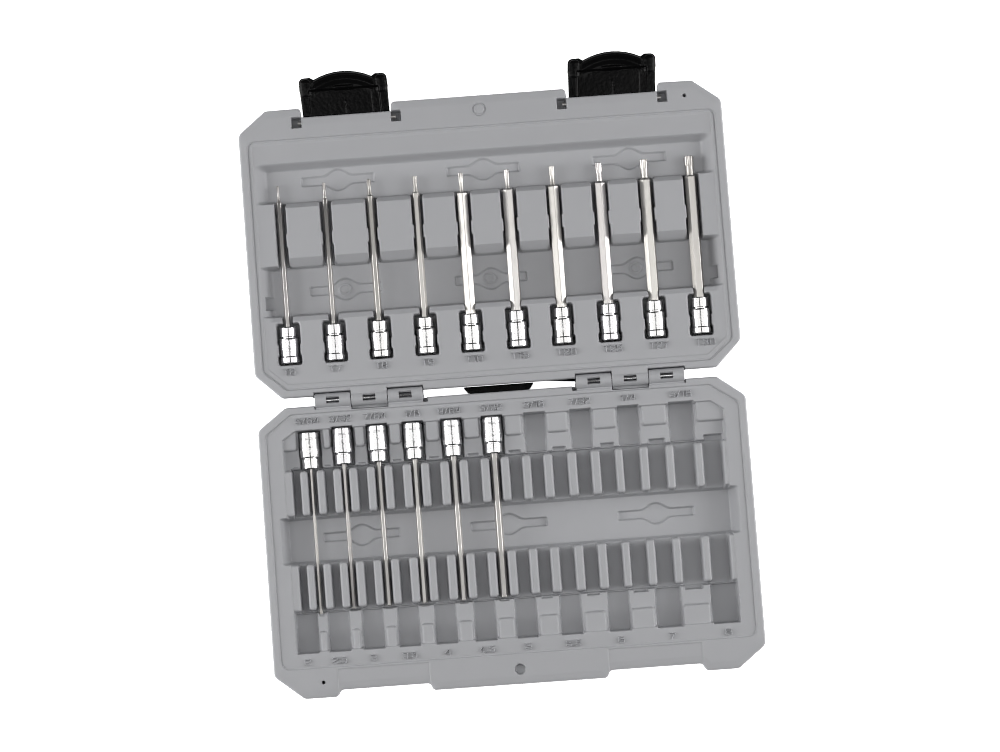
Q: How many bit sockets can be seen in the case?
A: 16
